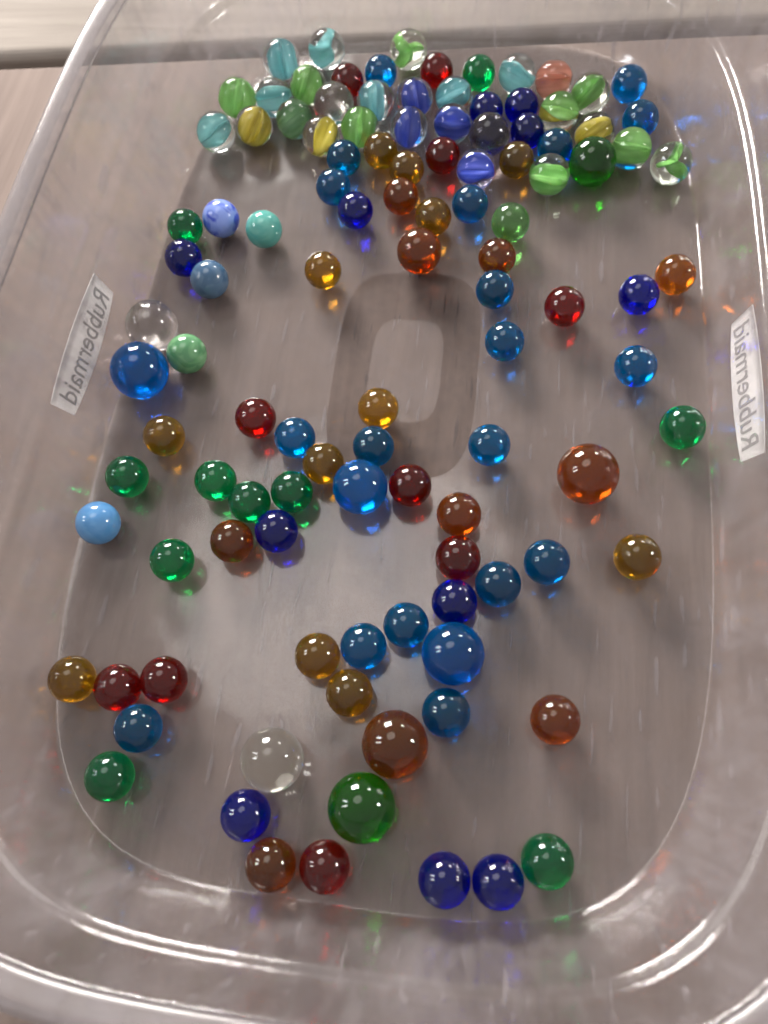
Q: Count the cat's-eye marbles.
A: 25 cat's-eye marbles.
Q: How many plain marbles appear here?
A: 87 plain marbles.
